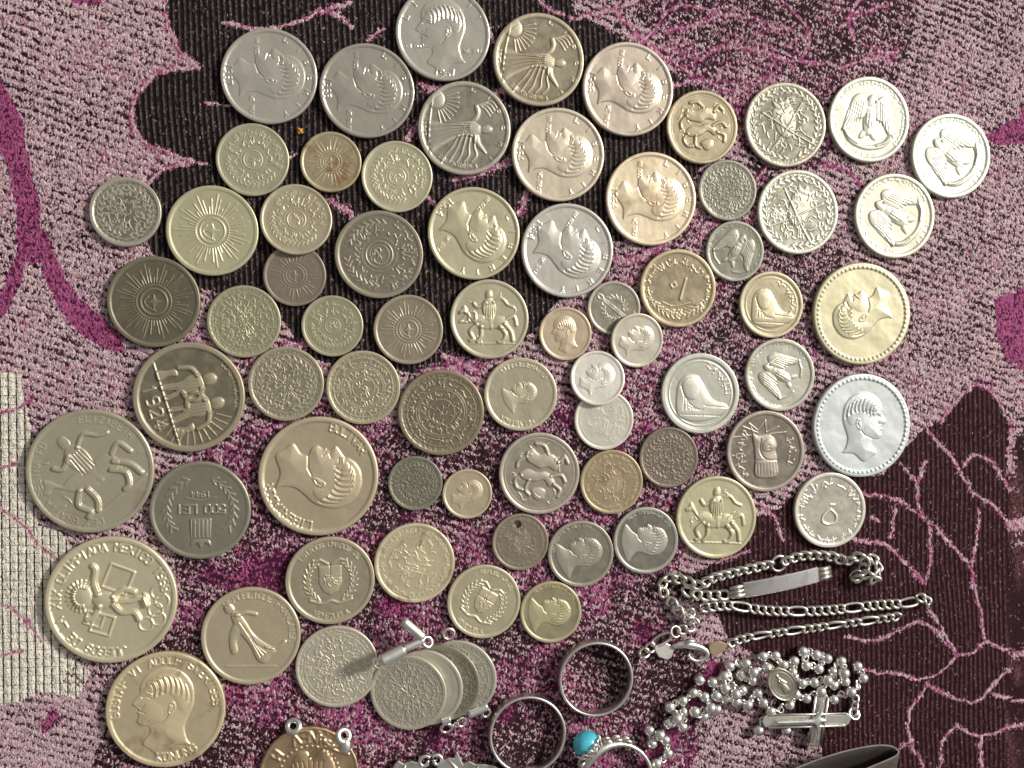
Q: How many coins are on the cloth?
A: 73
